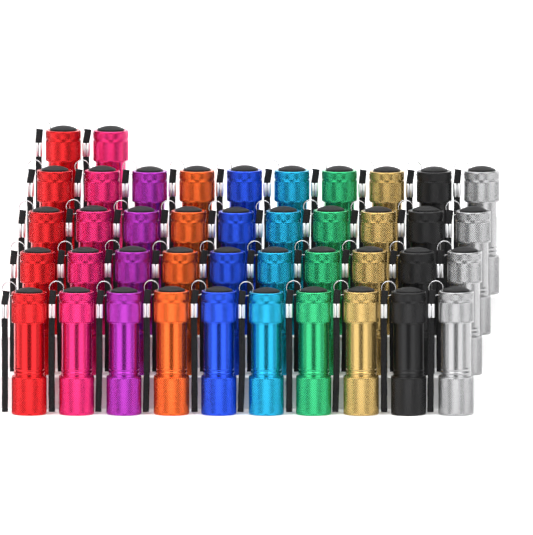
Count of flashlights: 42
